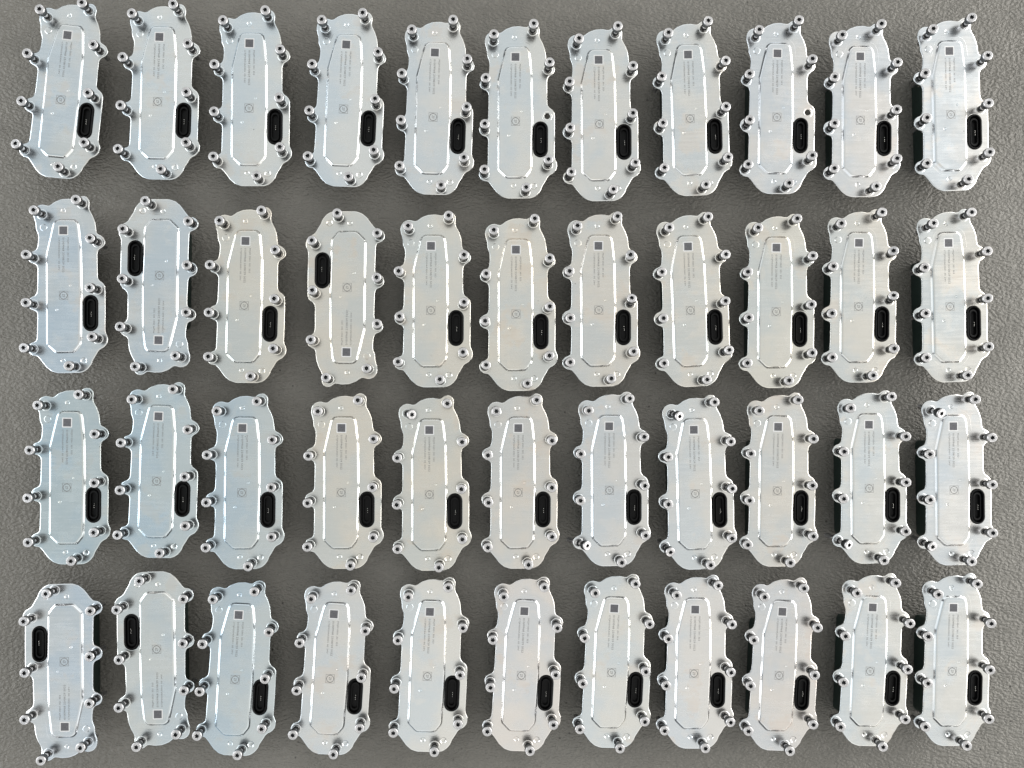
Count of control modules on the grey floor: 44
